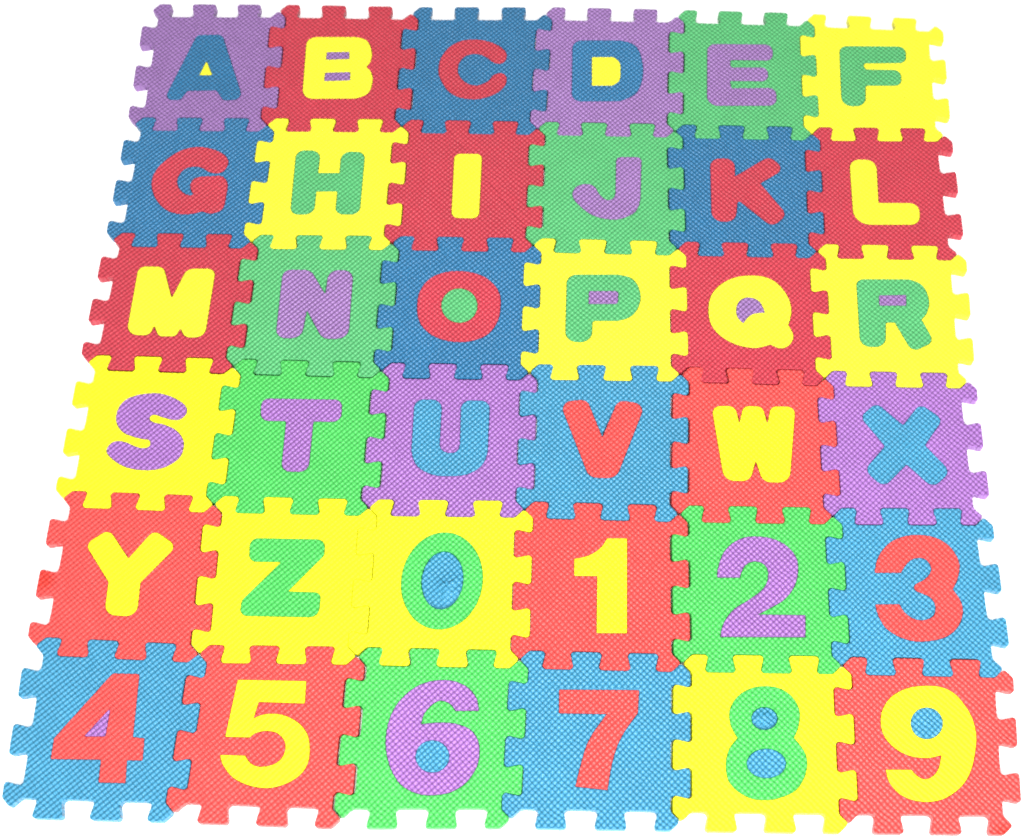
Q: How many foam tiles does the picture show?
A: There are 36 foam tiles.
